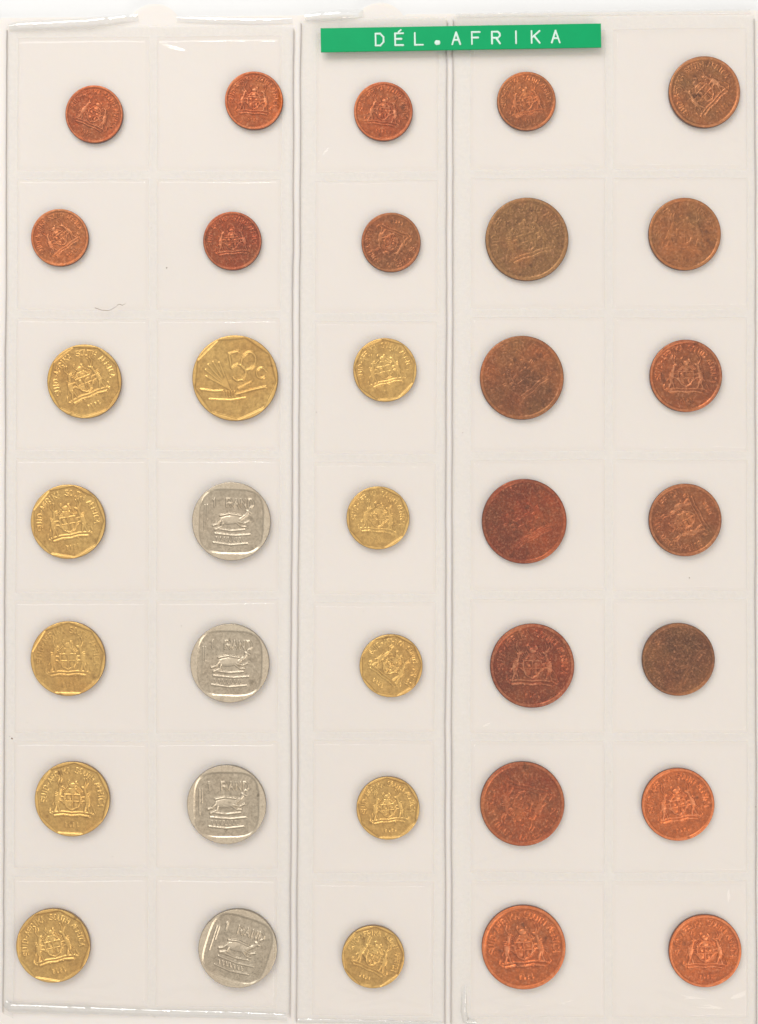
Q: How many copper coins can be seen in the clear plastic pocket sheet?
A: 20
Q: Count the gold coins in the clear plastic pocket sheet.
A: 11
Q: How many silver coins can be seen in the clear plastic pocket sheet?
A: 4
